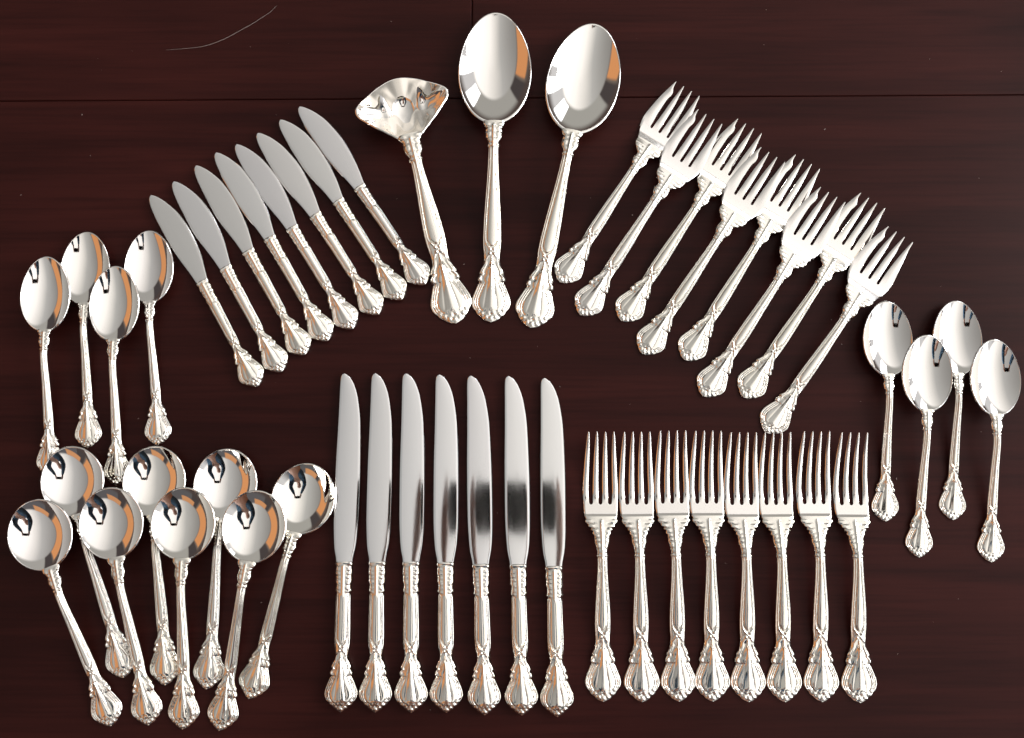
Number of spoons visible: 18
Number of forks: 16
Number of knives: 15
